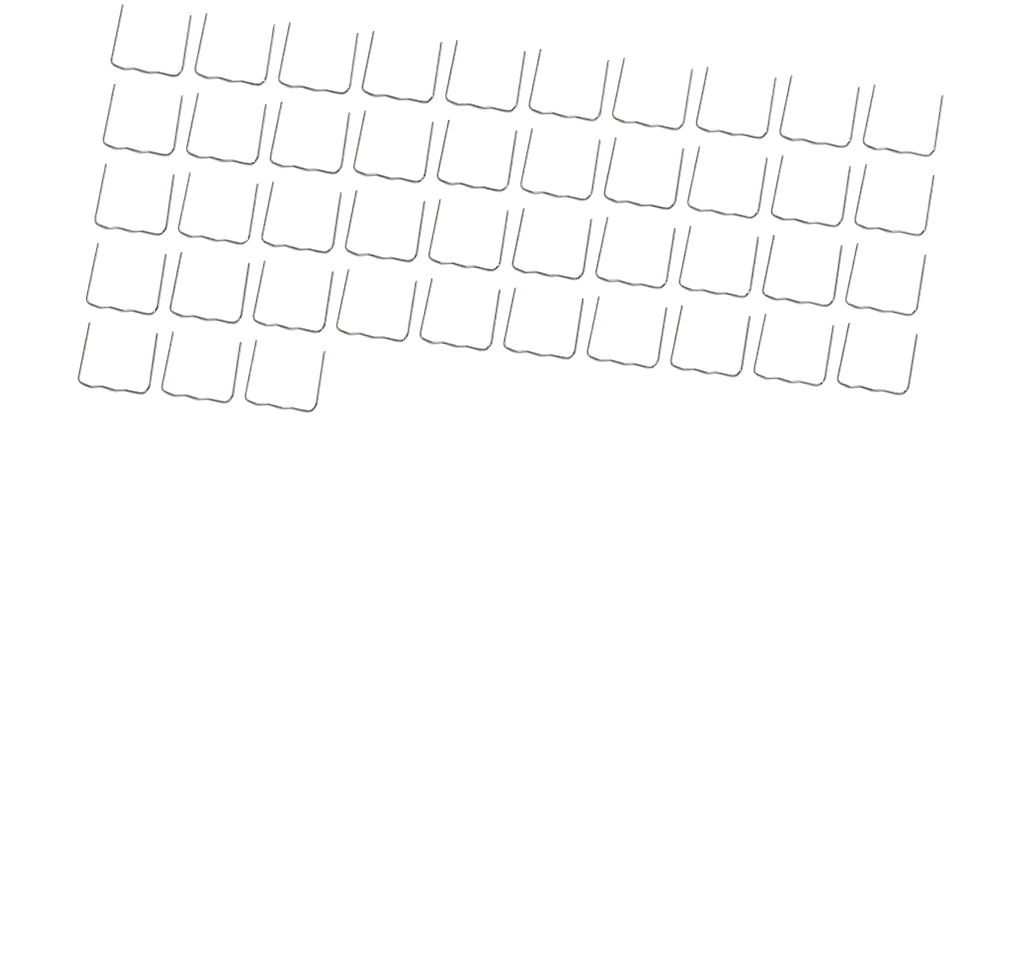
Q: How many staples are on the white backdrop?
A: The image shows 43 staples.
